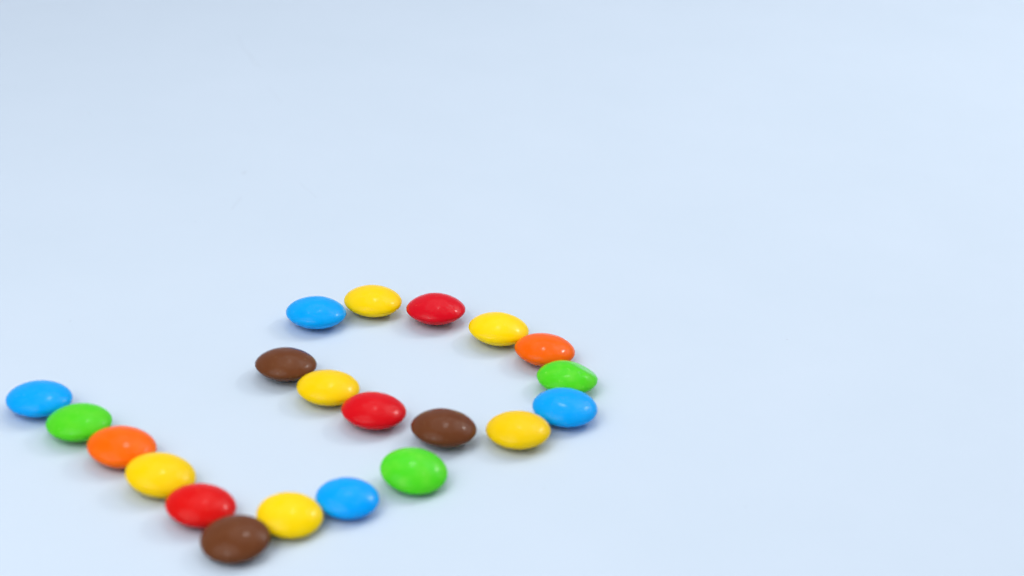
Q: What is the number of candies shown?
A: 21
